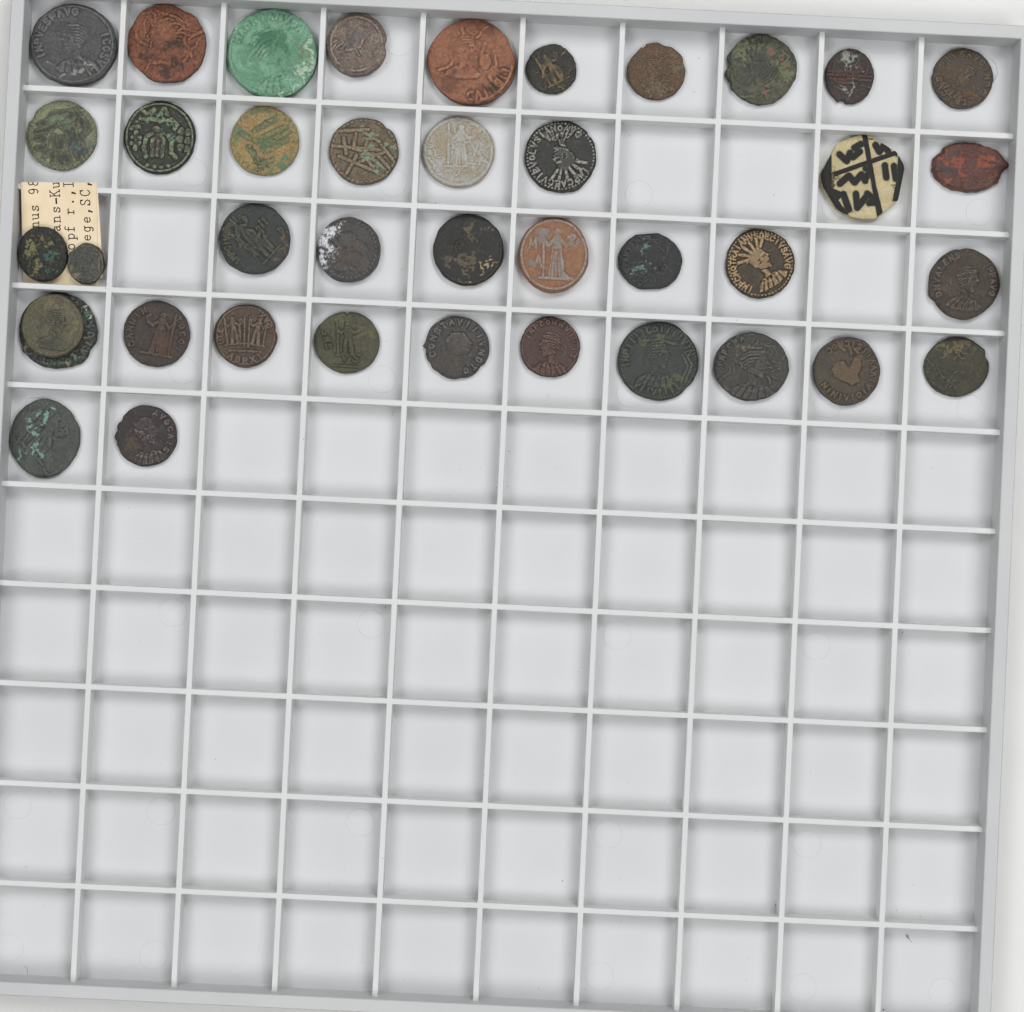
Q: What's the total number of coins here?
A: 40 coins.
